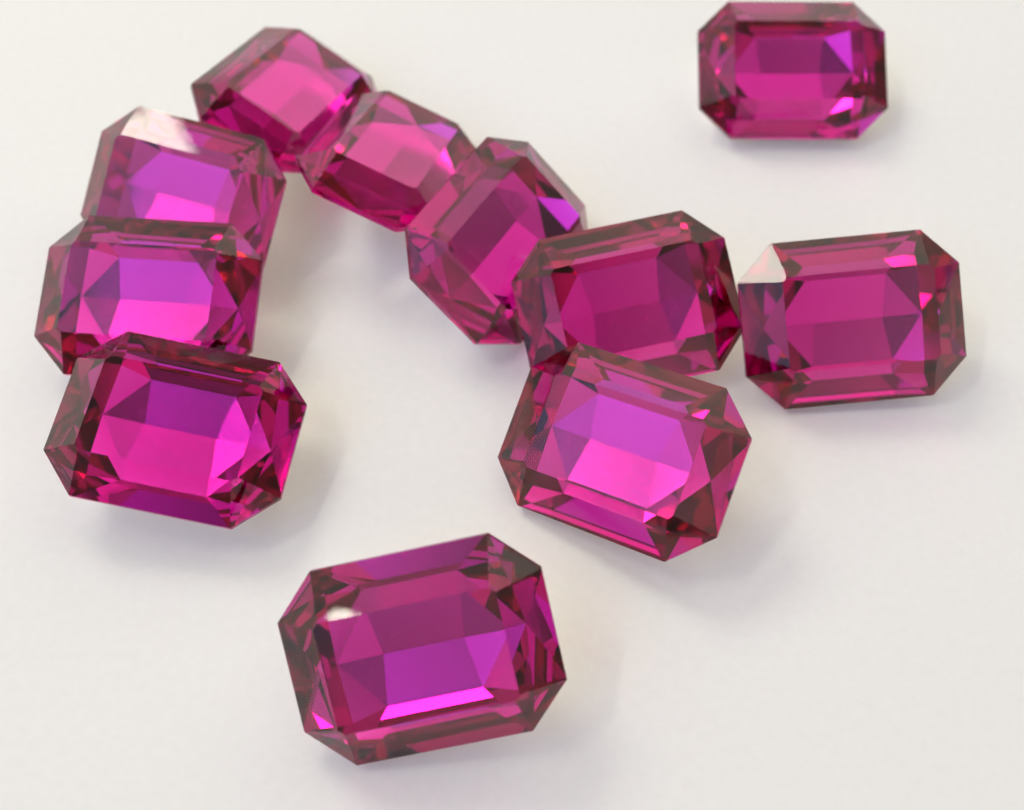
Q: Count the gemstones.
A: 11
